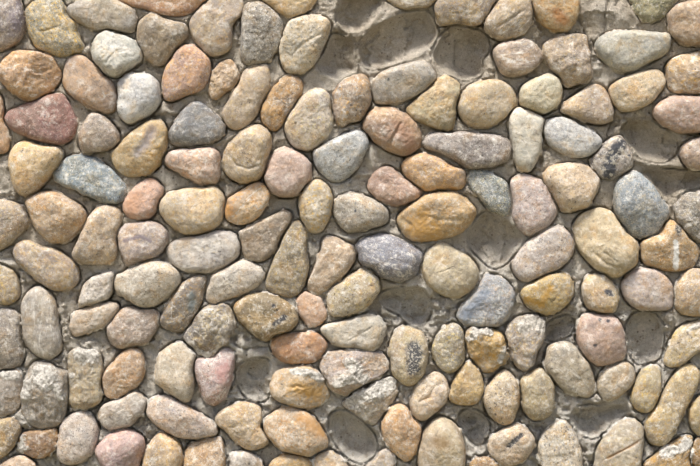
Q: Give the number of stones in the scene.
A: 147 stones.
